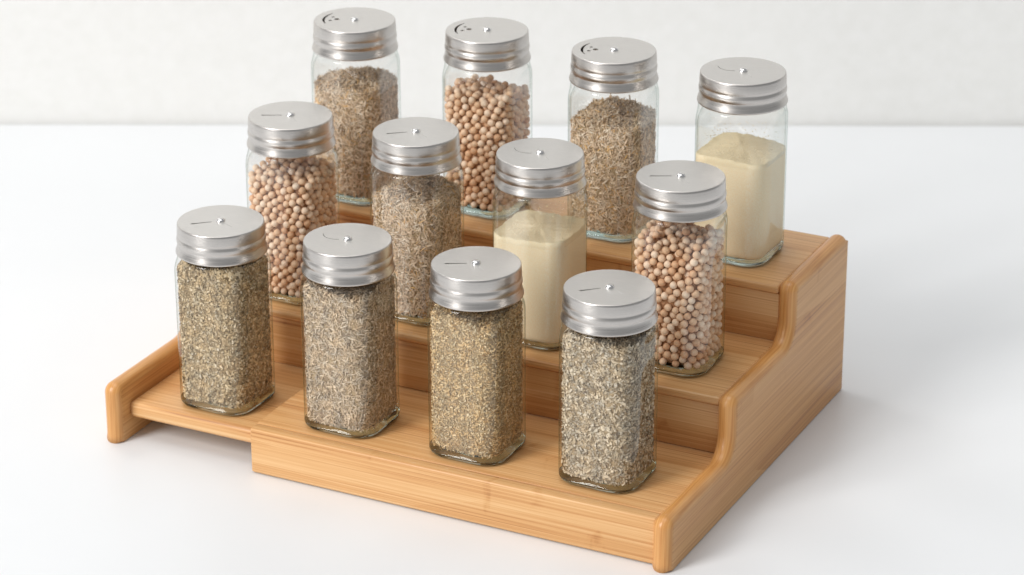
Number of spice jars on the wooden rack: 12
